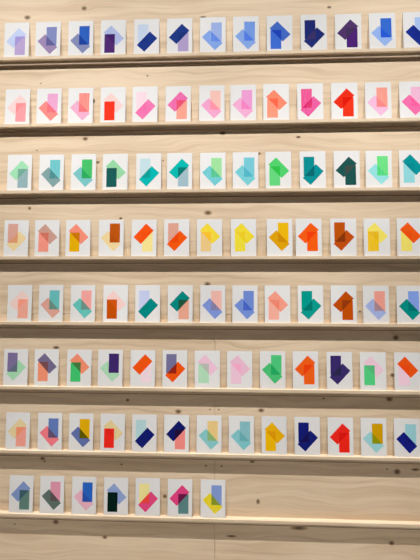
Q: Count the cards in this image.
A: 98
